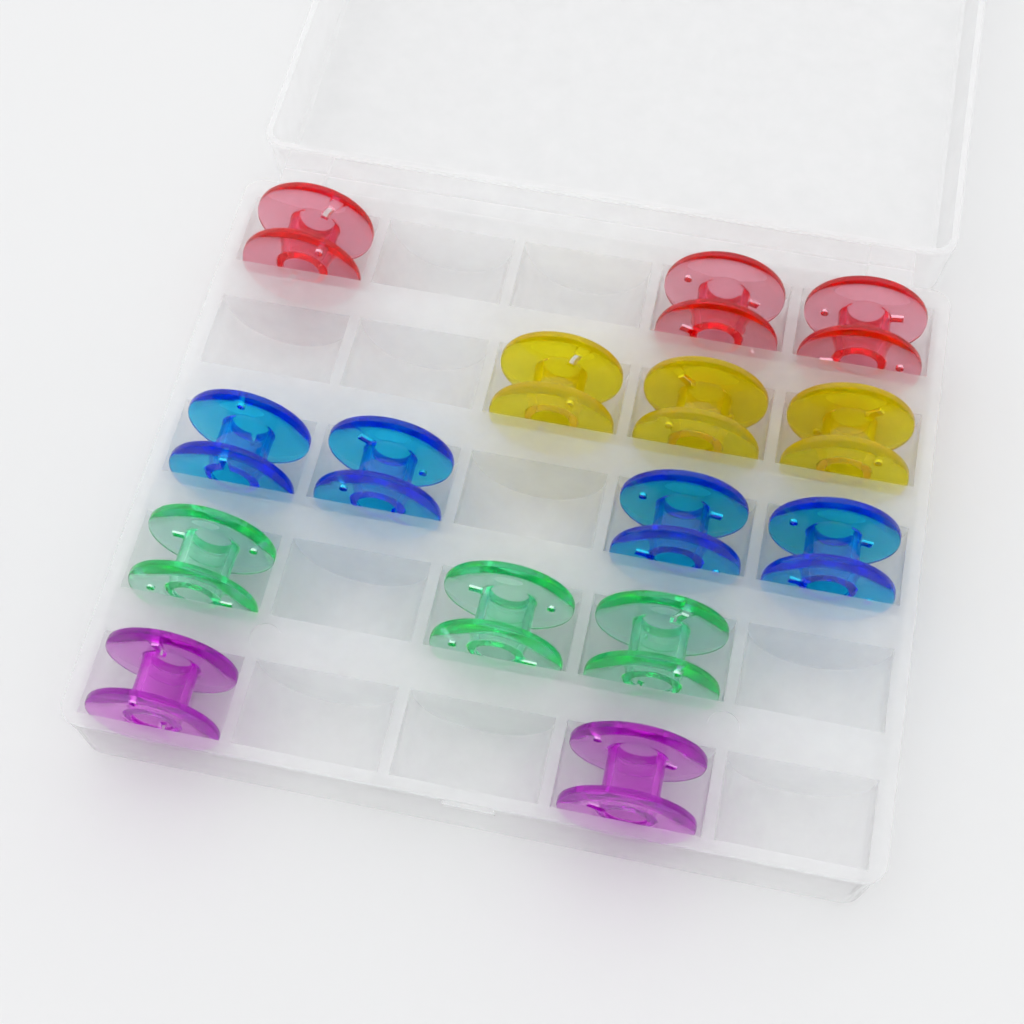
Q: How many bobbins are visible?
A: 15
